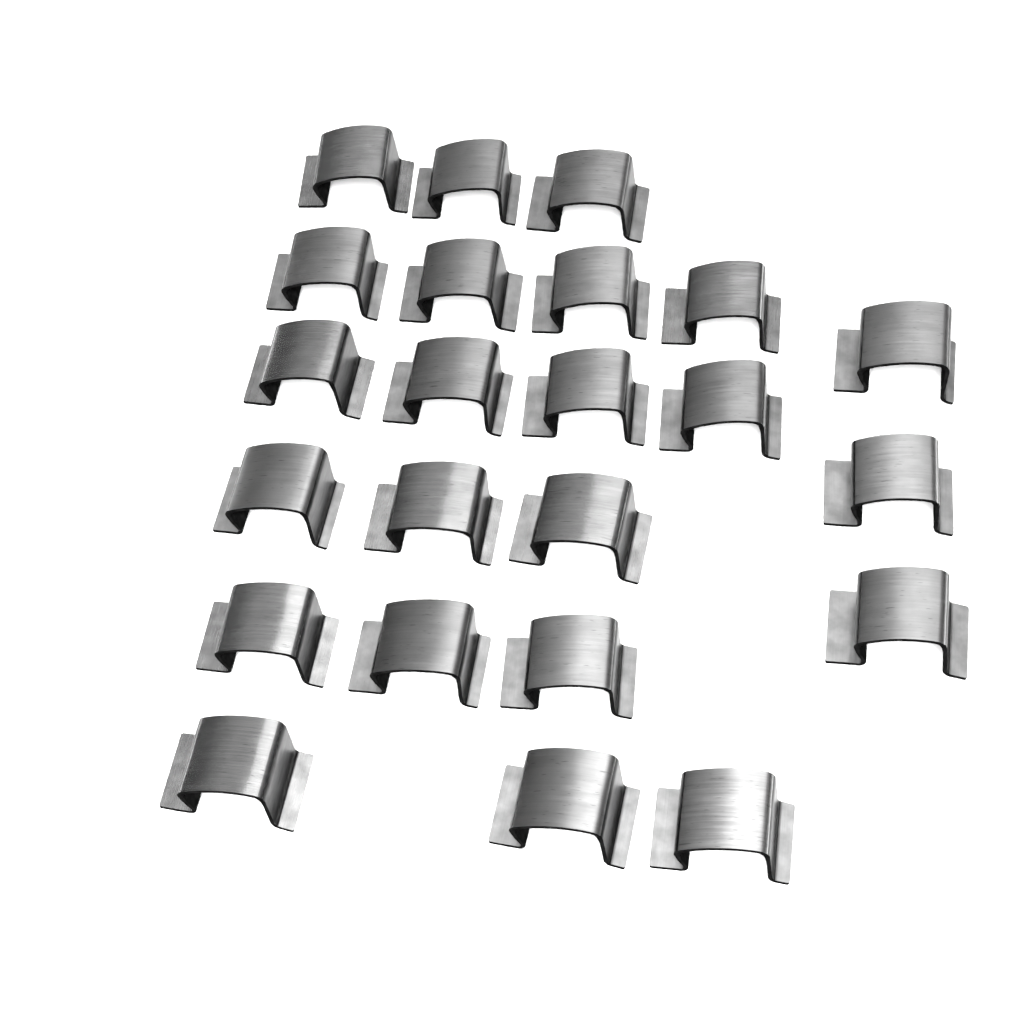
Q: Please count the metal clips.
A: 23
